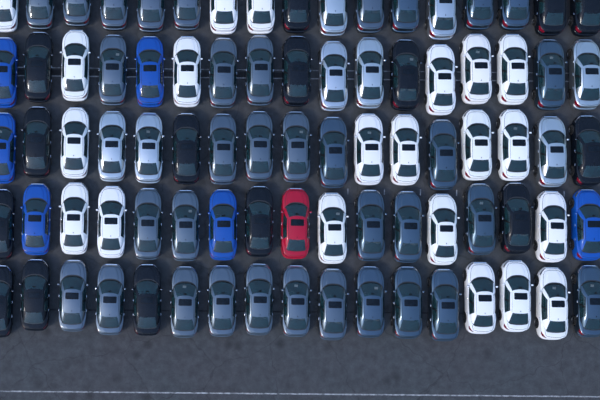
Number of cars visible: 85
